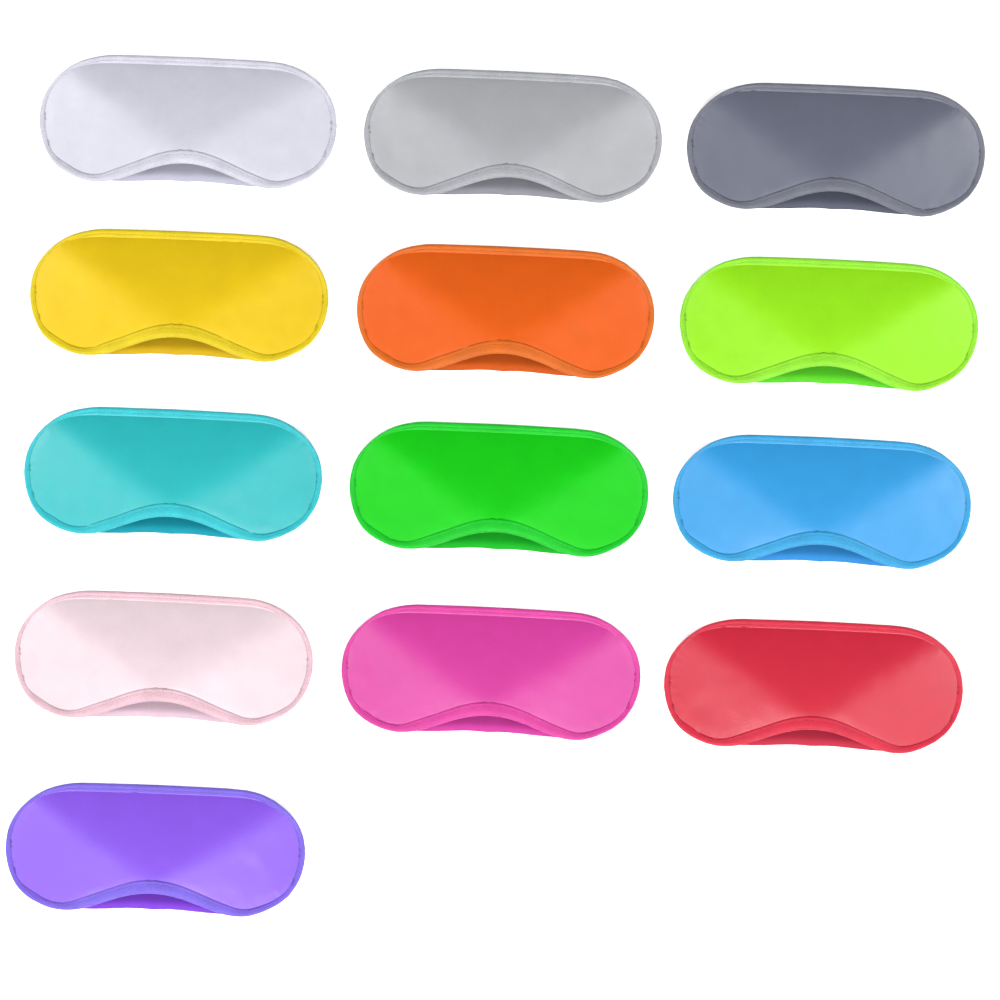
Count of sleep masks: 13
